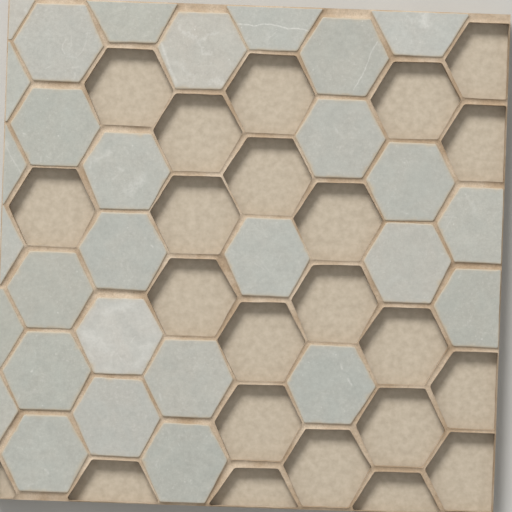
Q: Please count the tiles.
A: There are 29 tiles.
